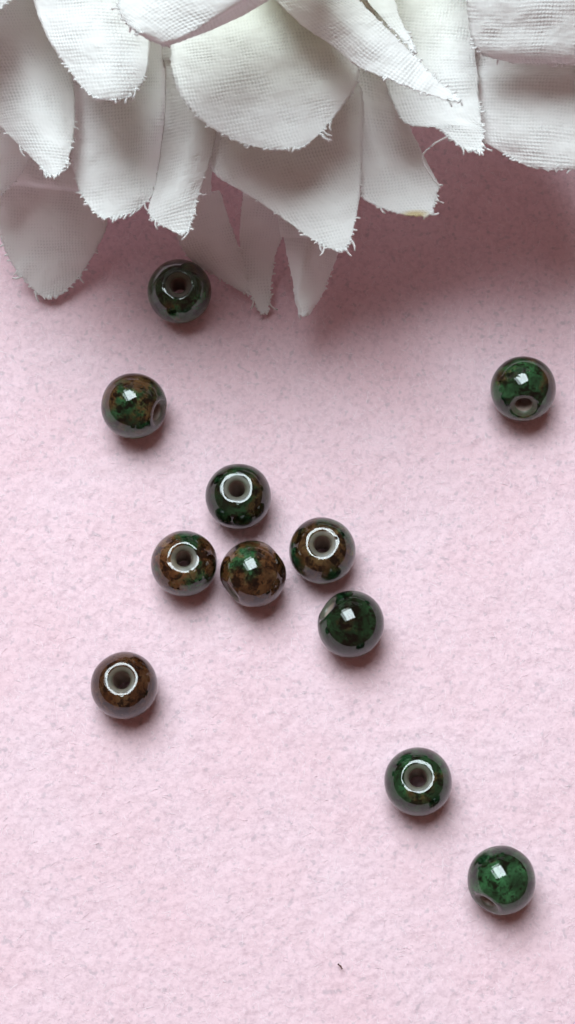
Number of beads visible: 11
